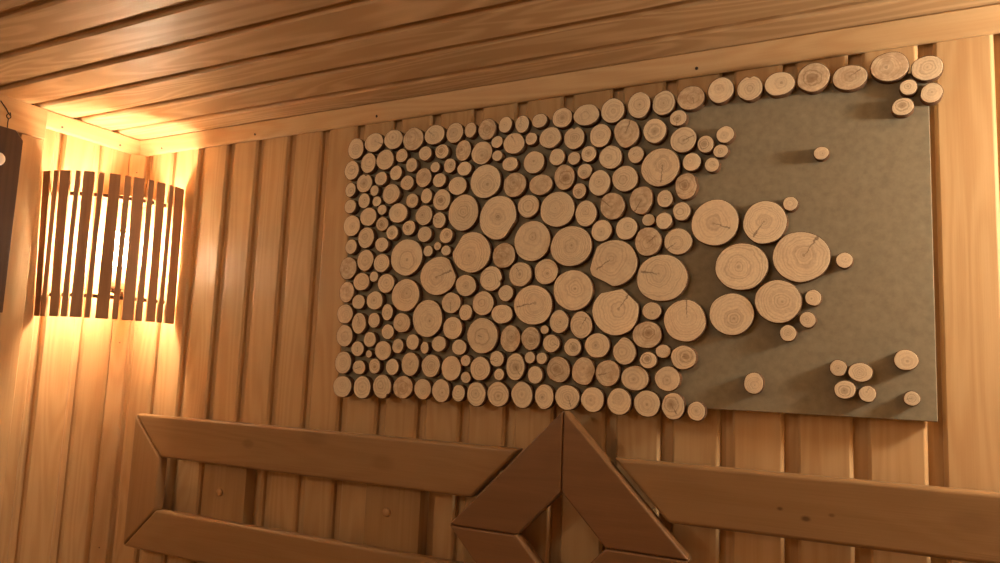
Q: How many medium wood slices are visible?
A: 113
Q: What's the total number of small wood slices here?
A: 103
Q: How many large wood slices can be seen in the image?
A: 25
